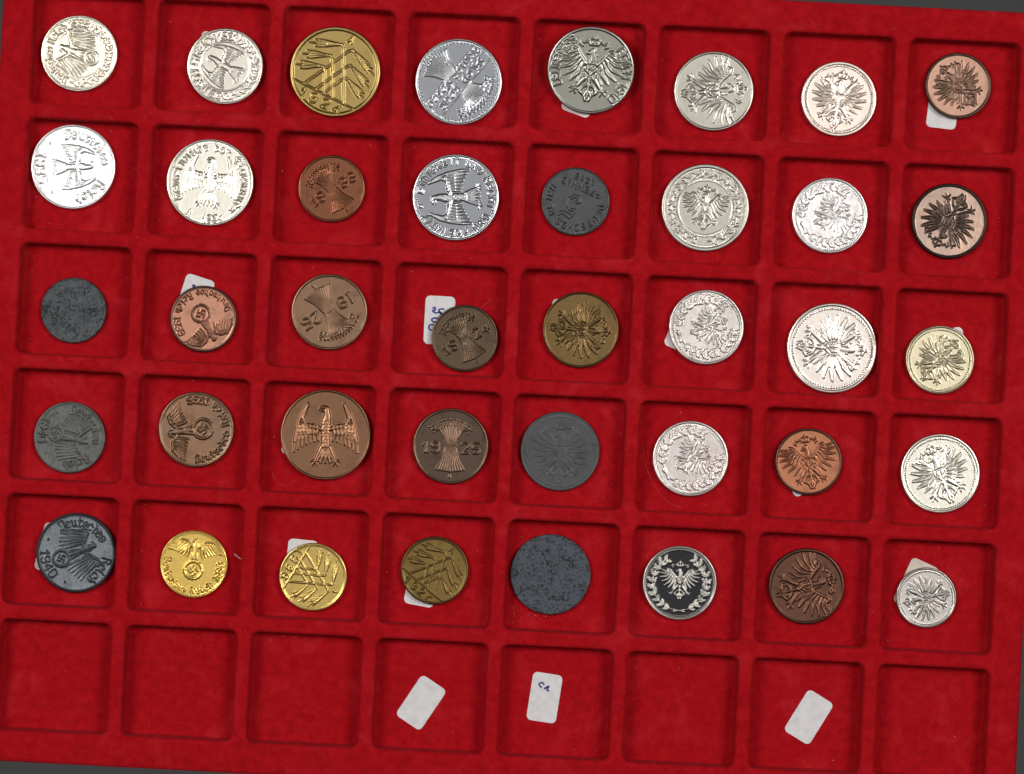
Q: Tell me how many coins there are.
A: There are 40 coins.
